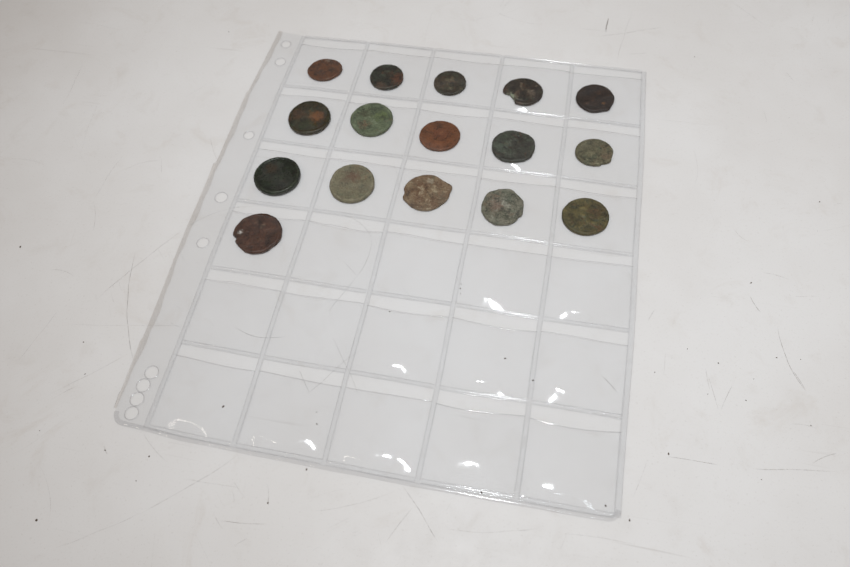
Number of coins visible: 16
